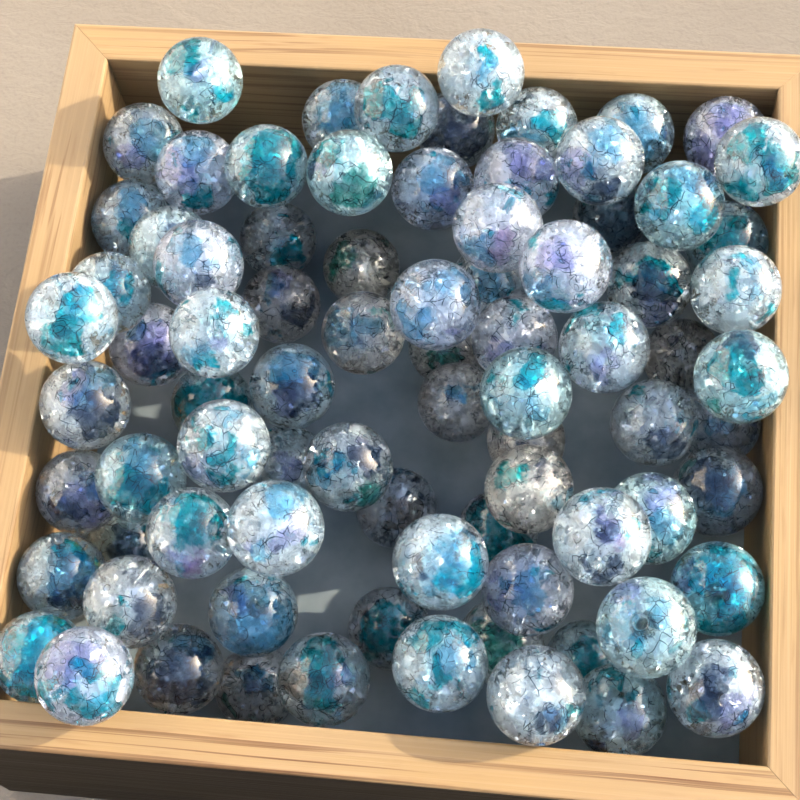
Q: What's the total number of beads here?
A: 82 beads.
